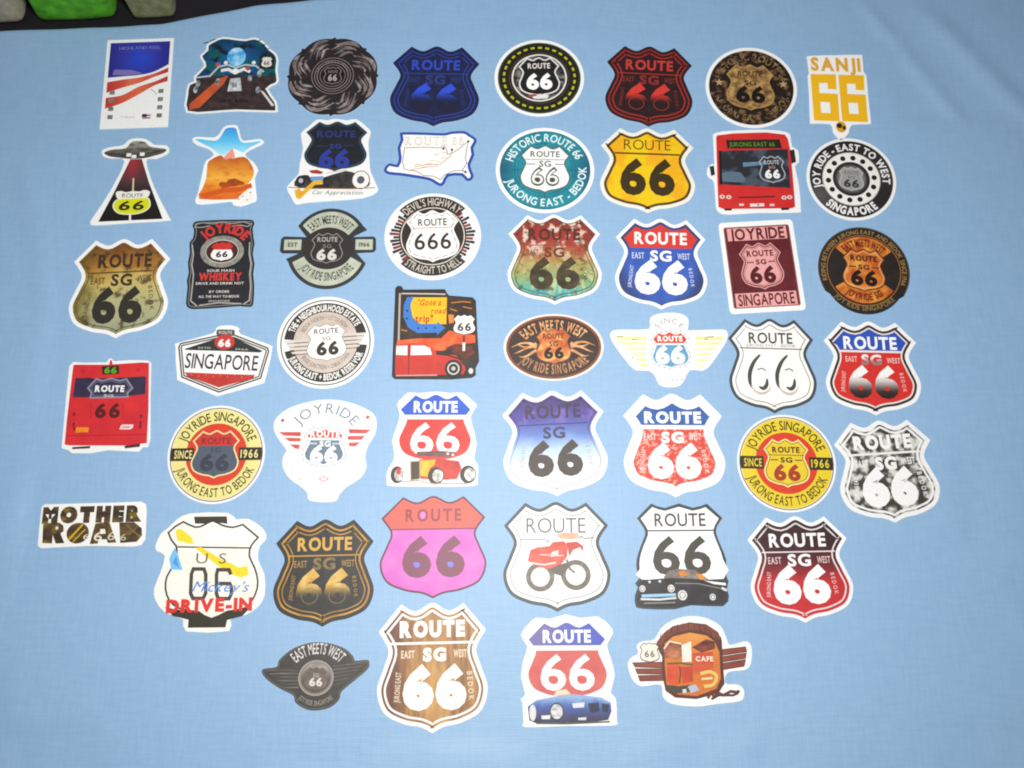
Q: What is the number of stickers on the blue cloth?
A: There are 50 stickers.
